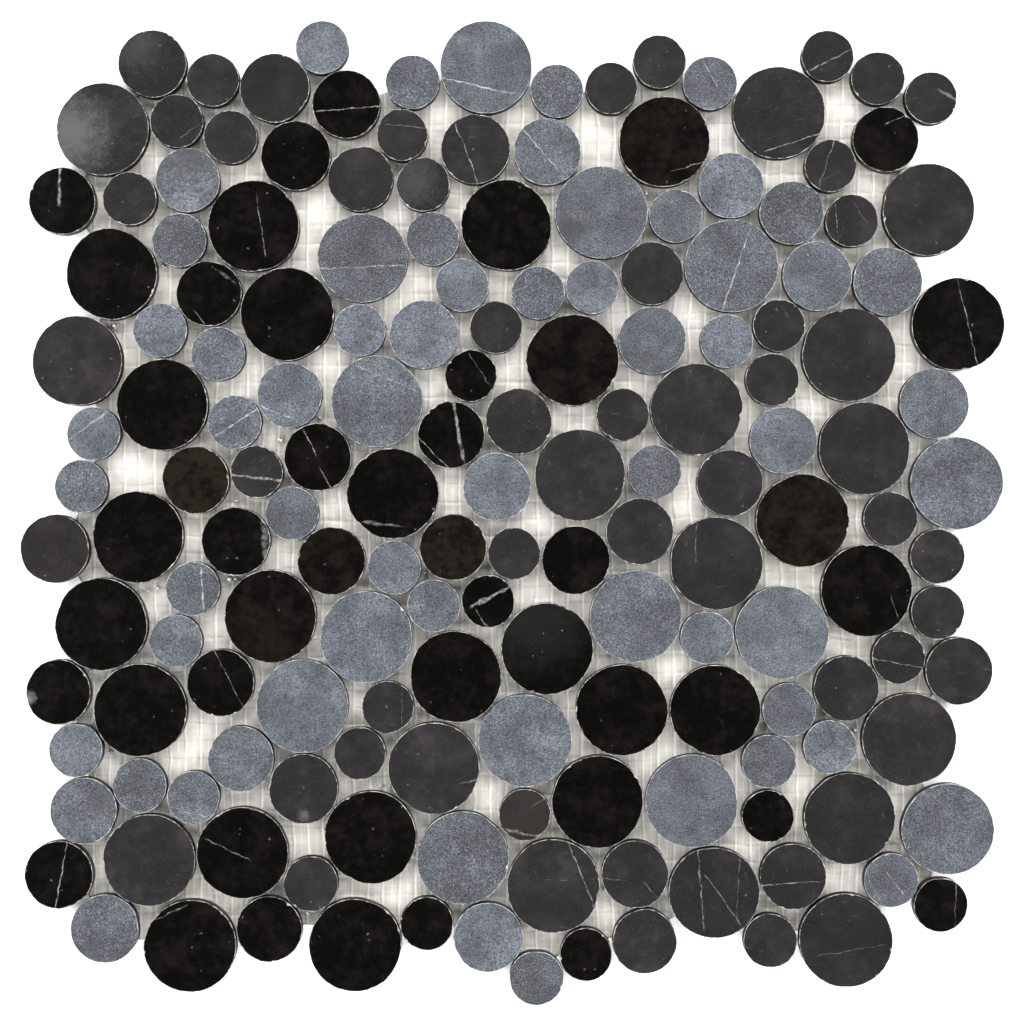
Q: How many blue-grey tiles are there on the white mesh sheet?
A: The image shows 62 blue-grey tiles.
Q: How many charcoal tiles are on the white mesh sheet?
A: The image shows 59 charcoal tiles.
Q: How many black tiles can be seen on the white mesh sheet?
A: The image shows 46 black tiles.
